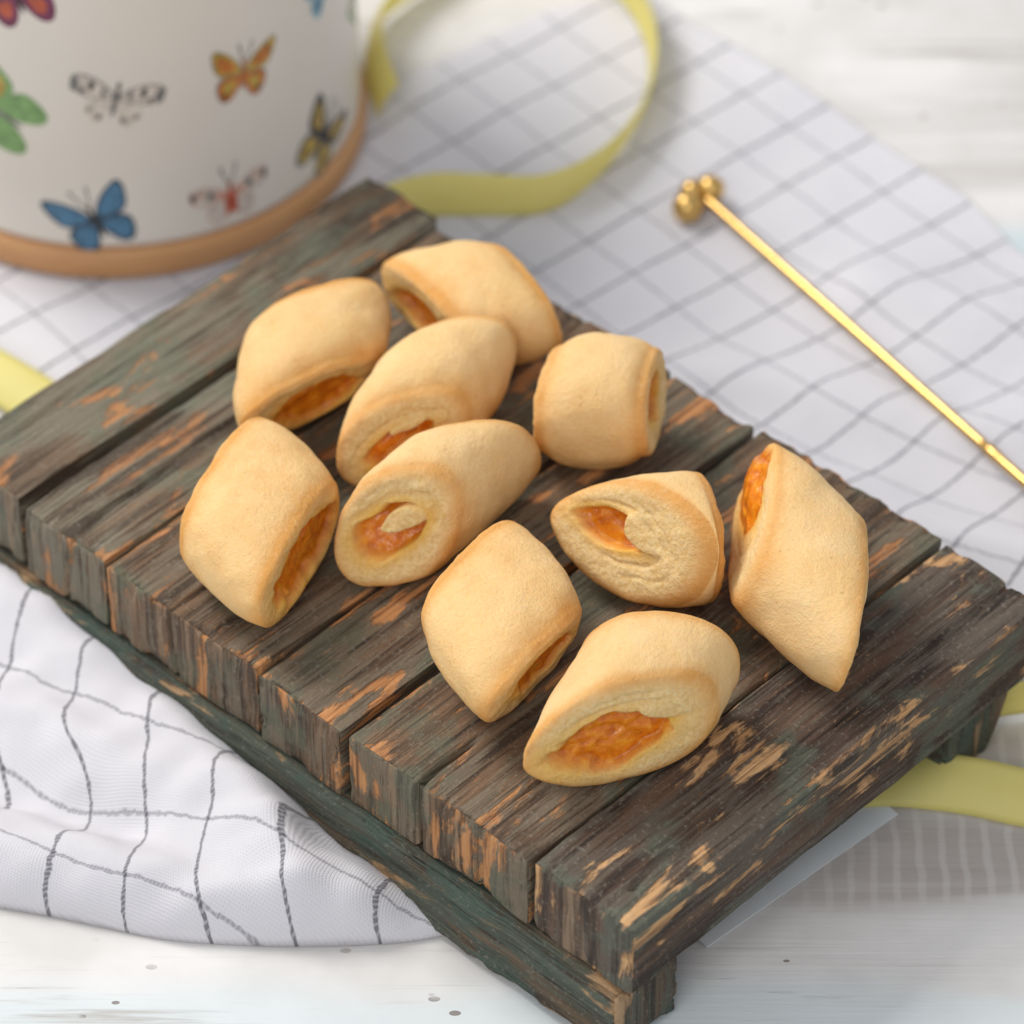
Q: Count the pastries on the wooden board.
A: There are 10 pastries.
